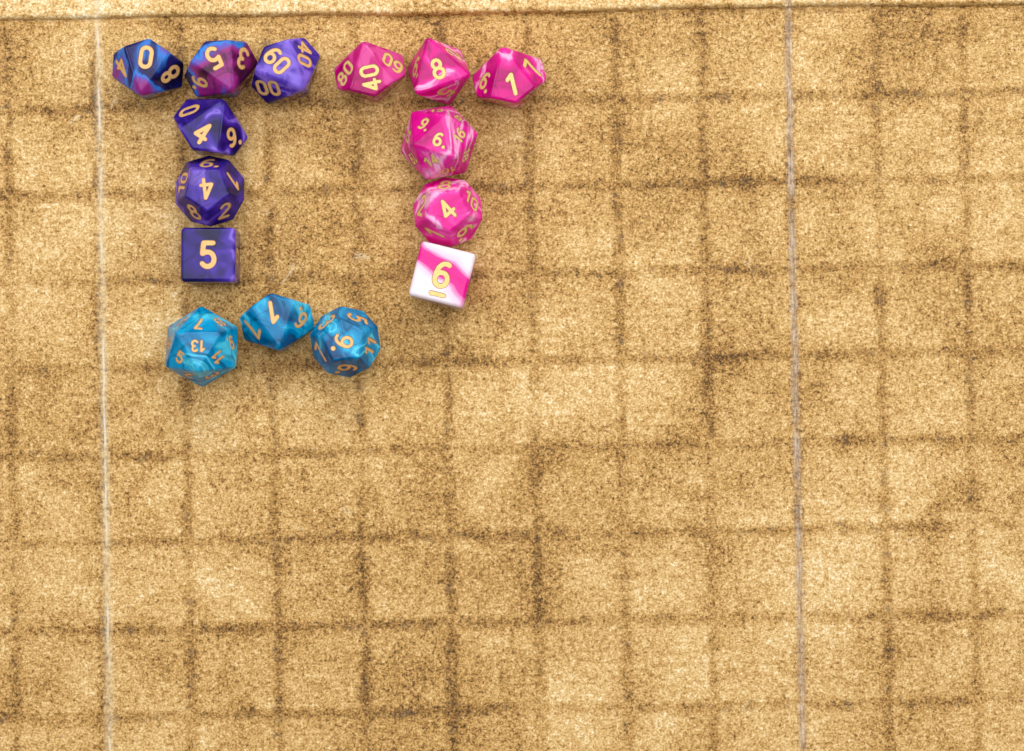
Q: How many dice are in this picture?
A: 15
